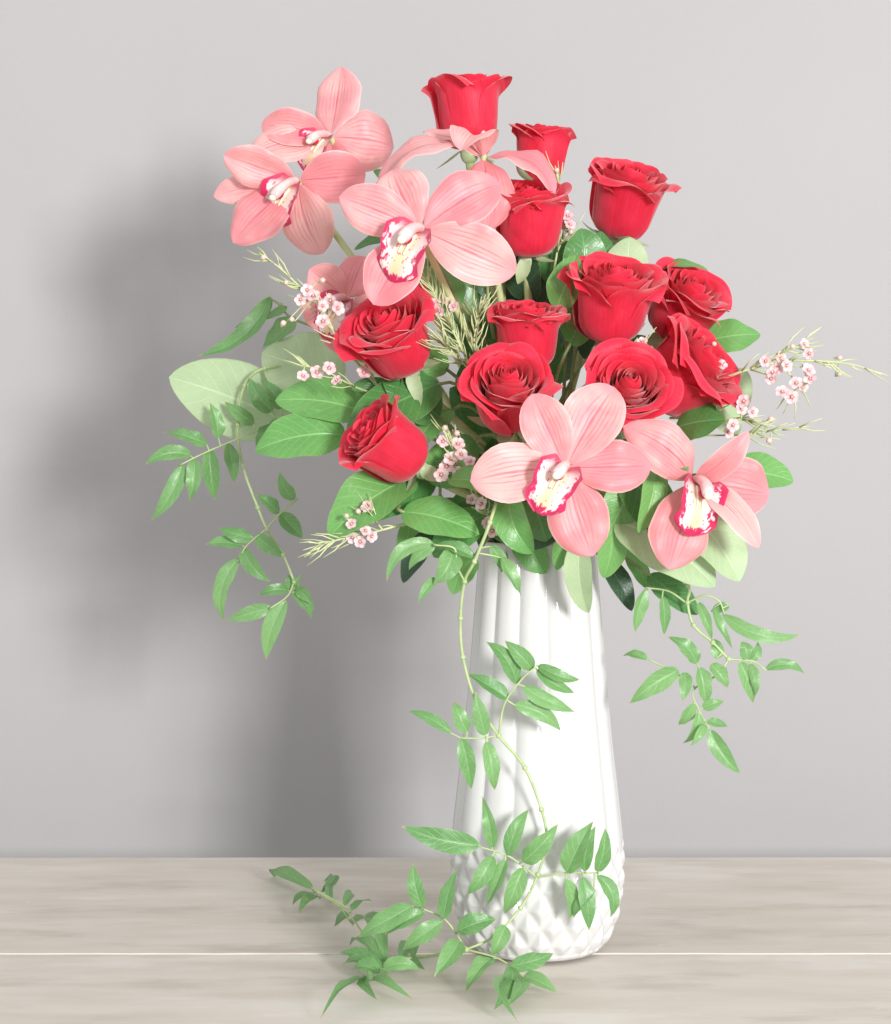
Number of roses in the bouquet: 12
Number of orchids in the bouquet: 7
